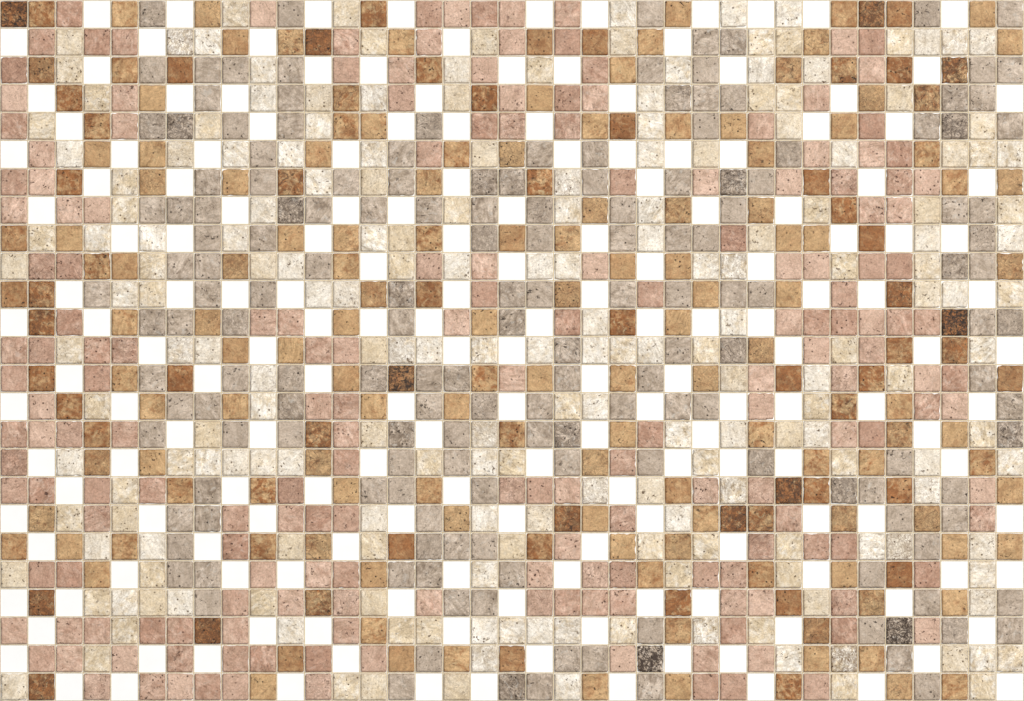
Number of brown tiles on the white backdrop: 192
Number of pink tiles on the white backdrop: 186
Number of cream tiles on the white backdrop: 199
